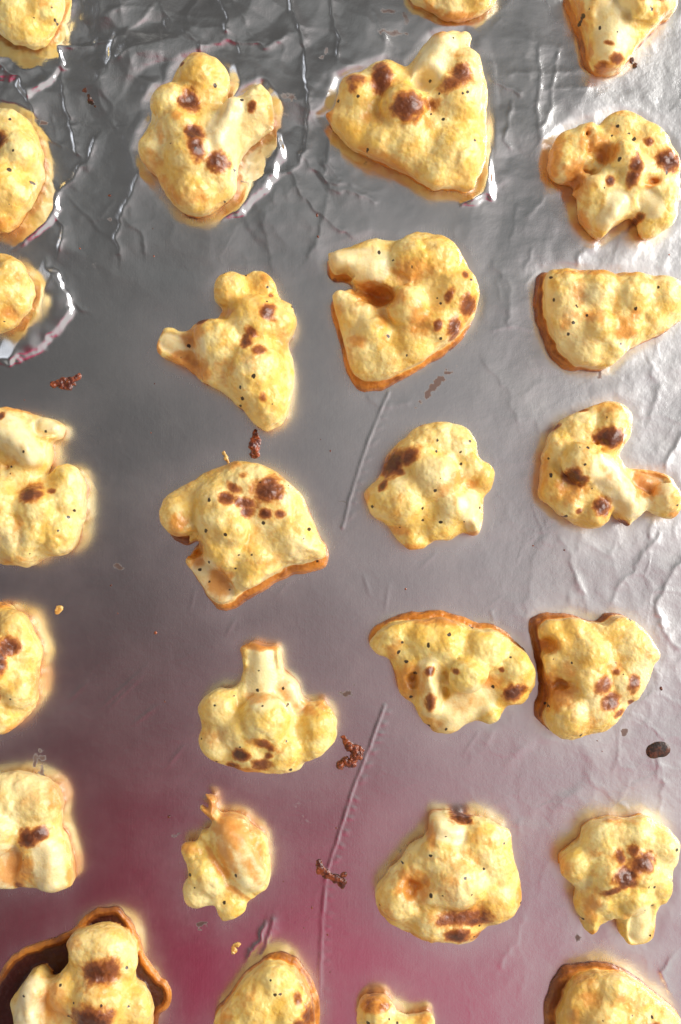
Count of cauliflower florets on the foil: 27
